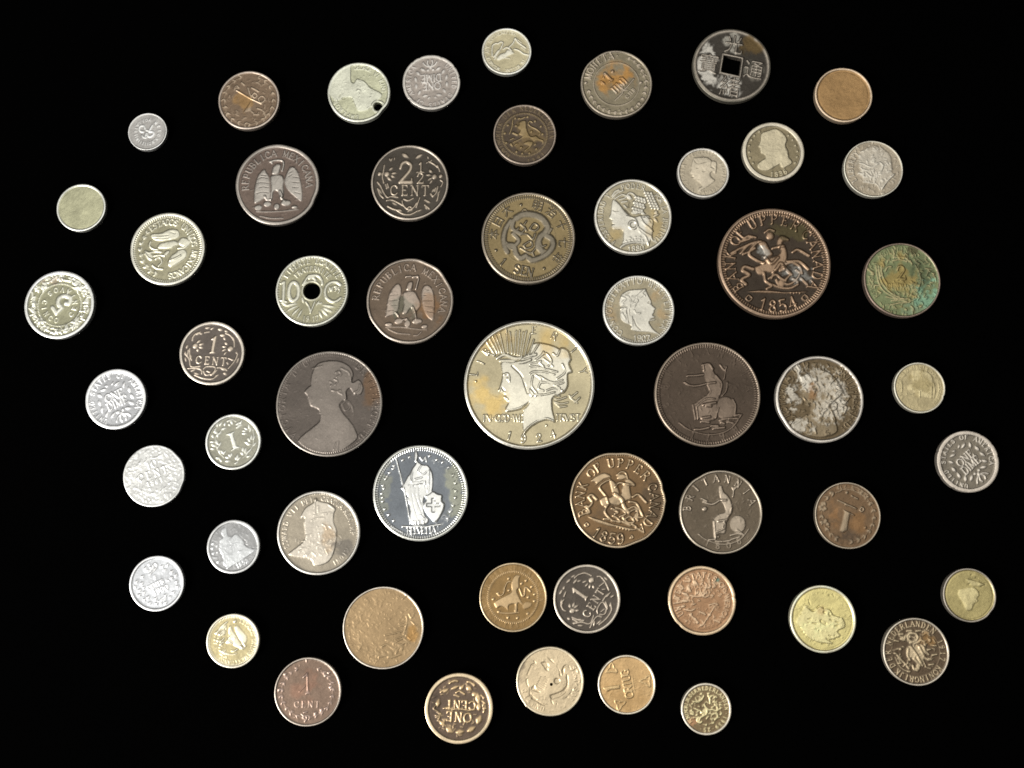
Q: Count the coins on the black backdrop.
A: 54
